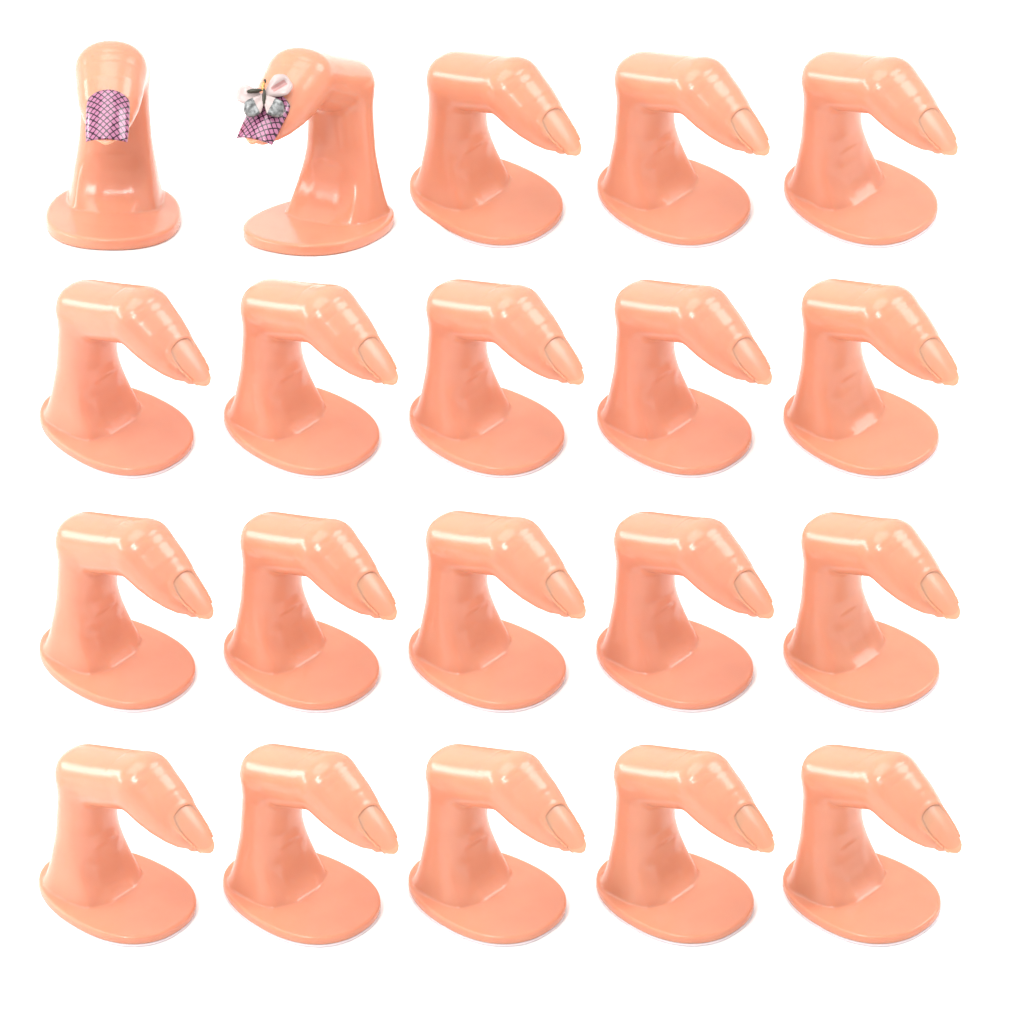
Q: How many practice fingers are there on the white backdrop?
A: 20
